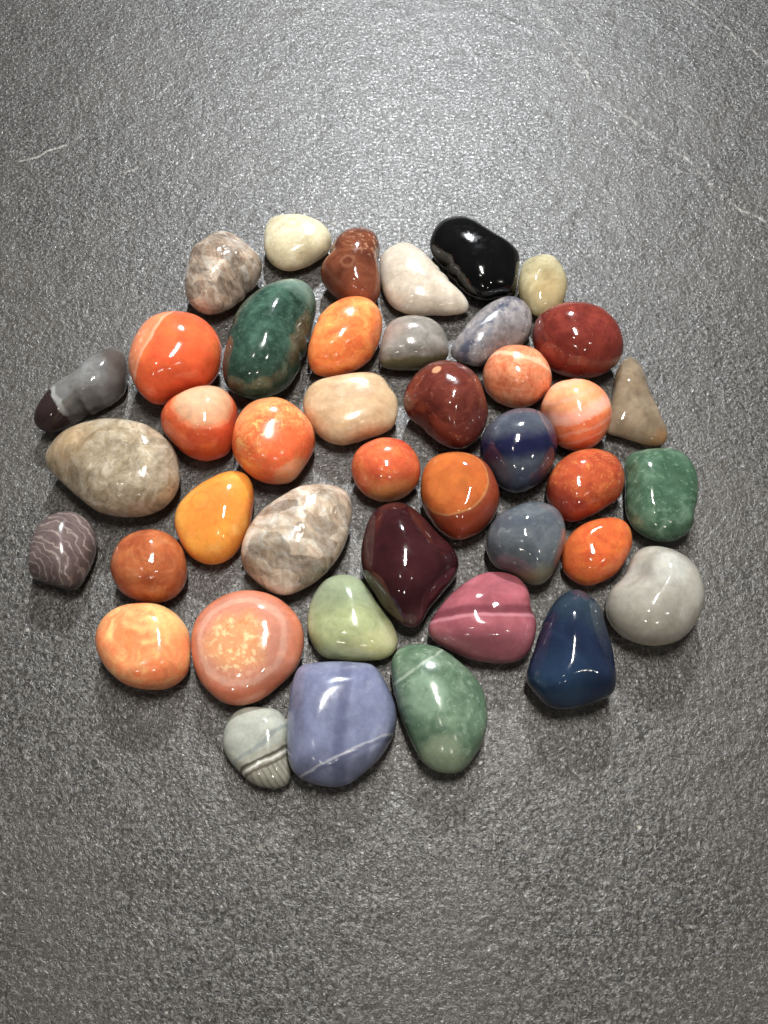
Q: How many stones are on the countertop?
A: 42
